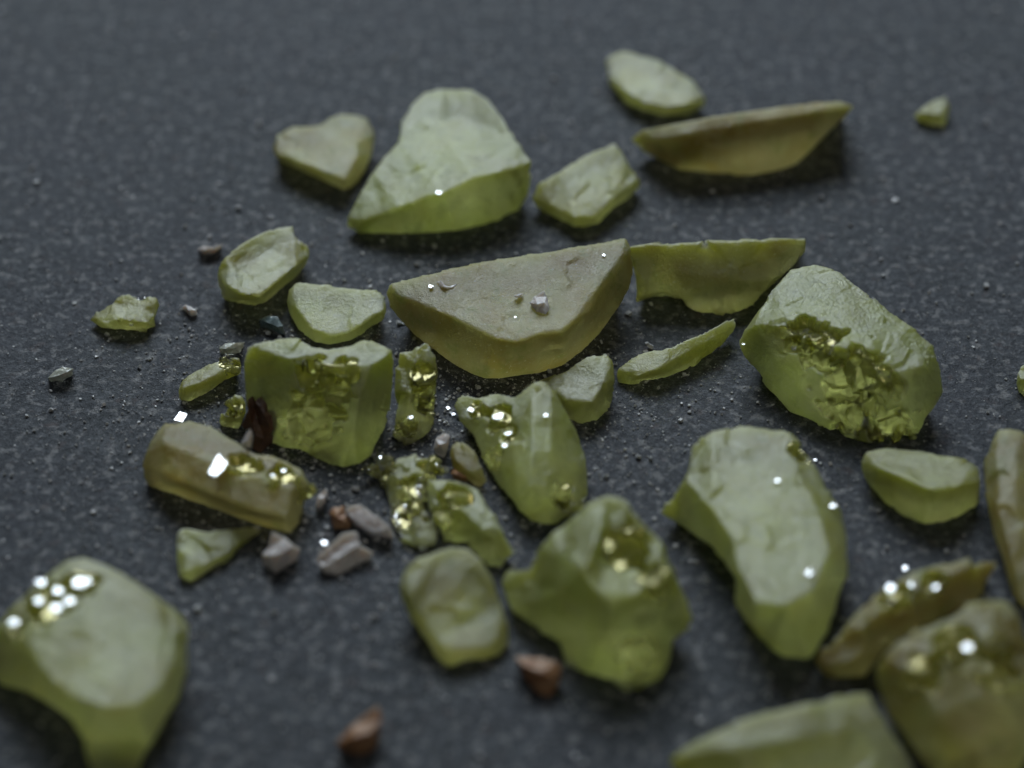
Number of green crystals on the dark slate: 34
